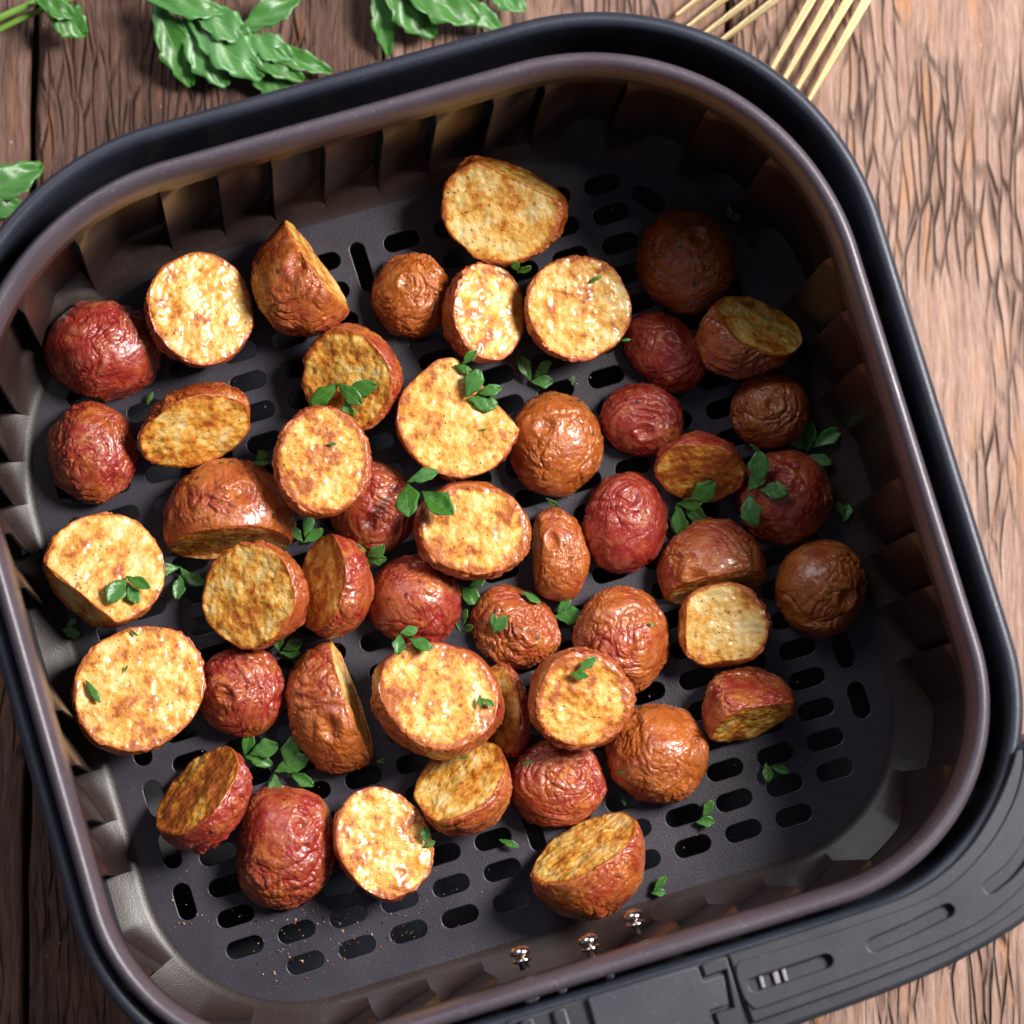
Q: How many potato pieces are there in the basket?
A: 48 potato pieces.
